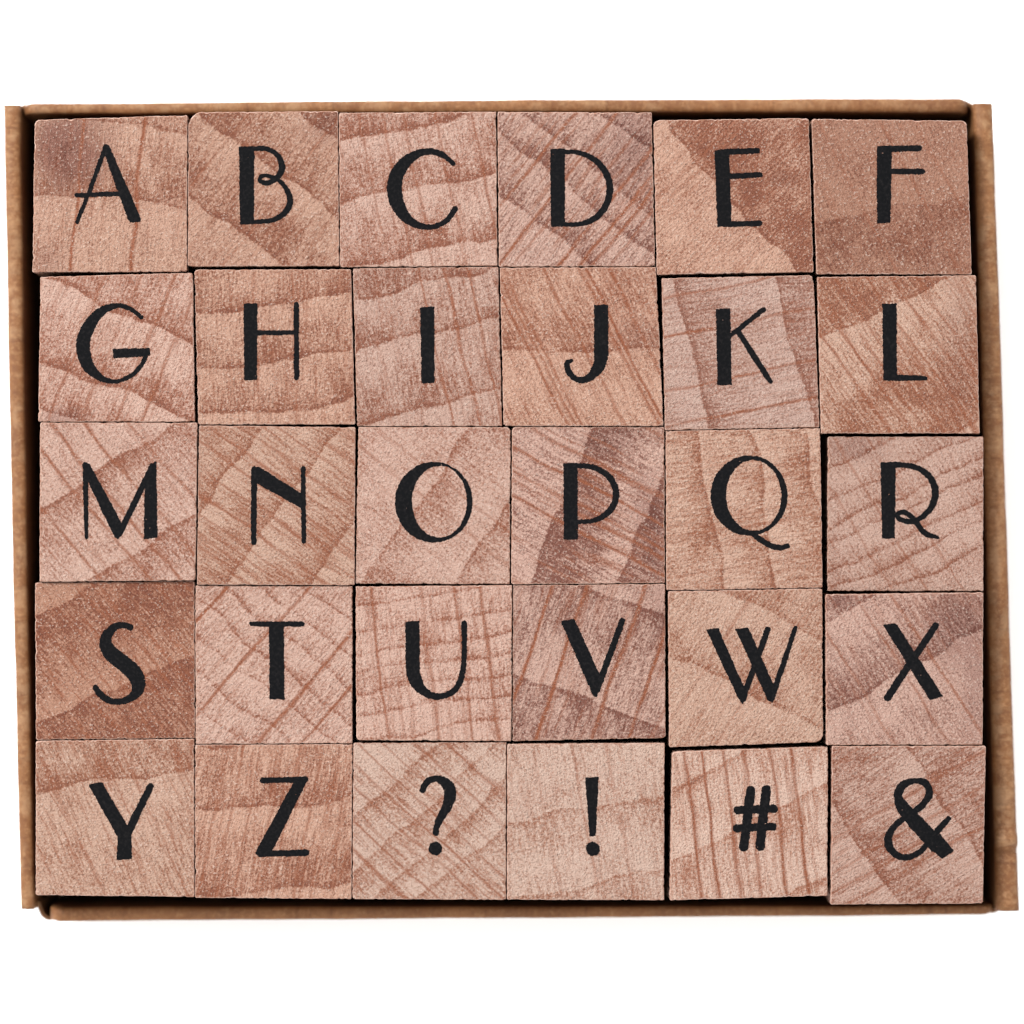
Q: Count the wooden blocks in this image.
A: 30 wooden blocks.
